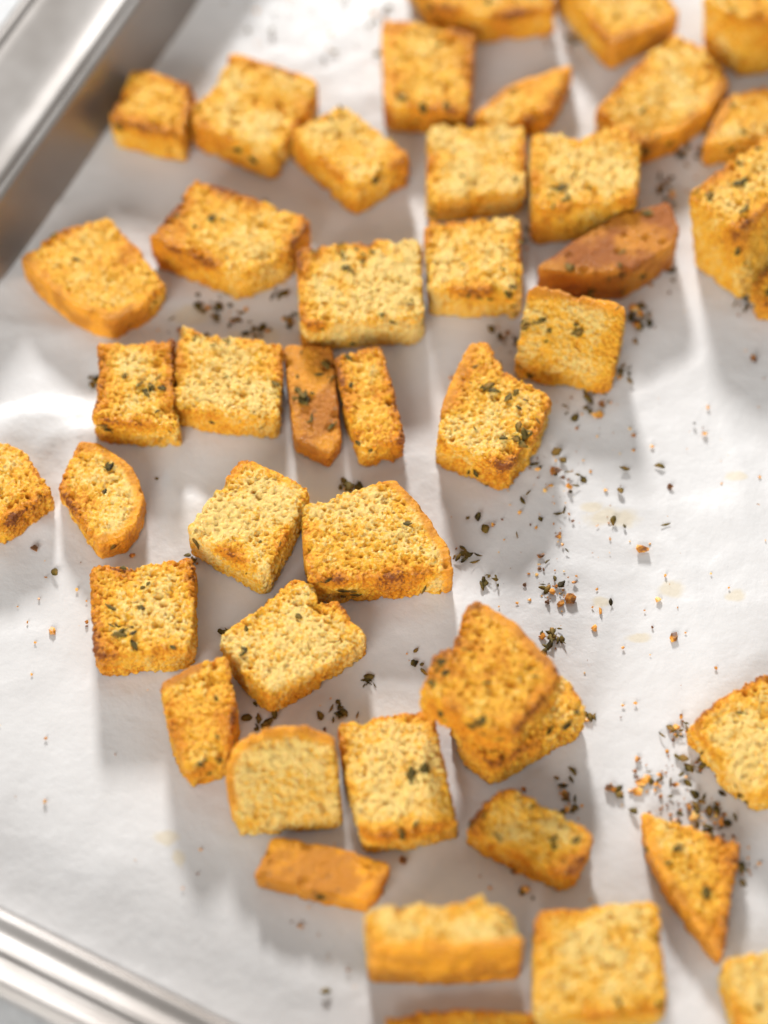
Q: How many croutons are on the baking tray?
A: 44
